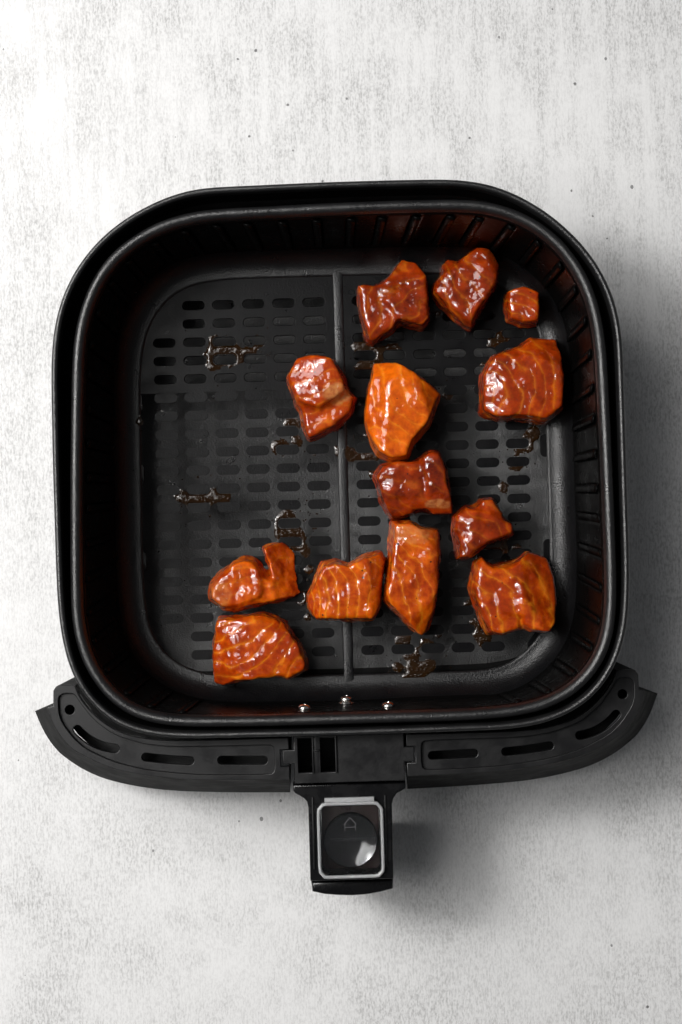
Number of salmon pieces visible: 13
